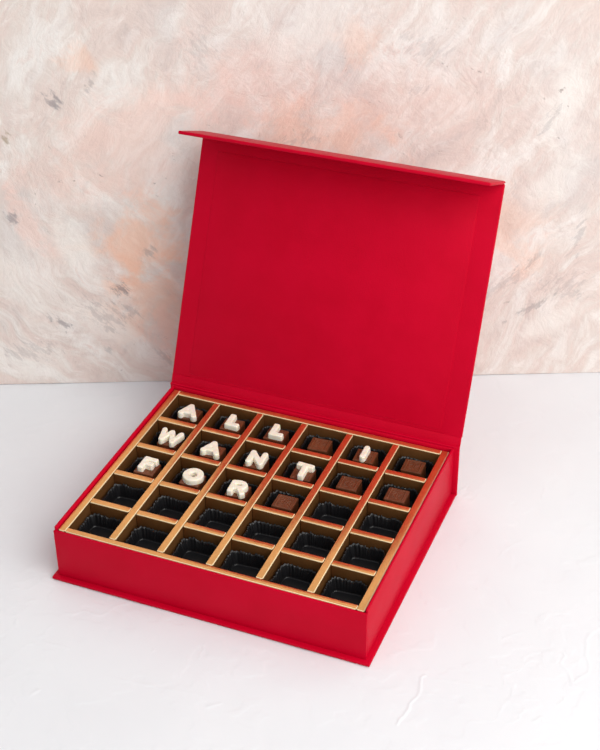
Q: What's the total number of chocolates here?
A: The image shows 16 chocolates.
